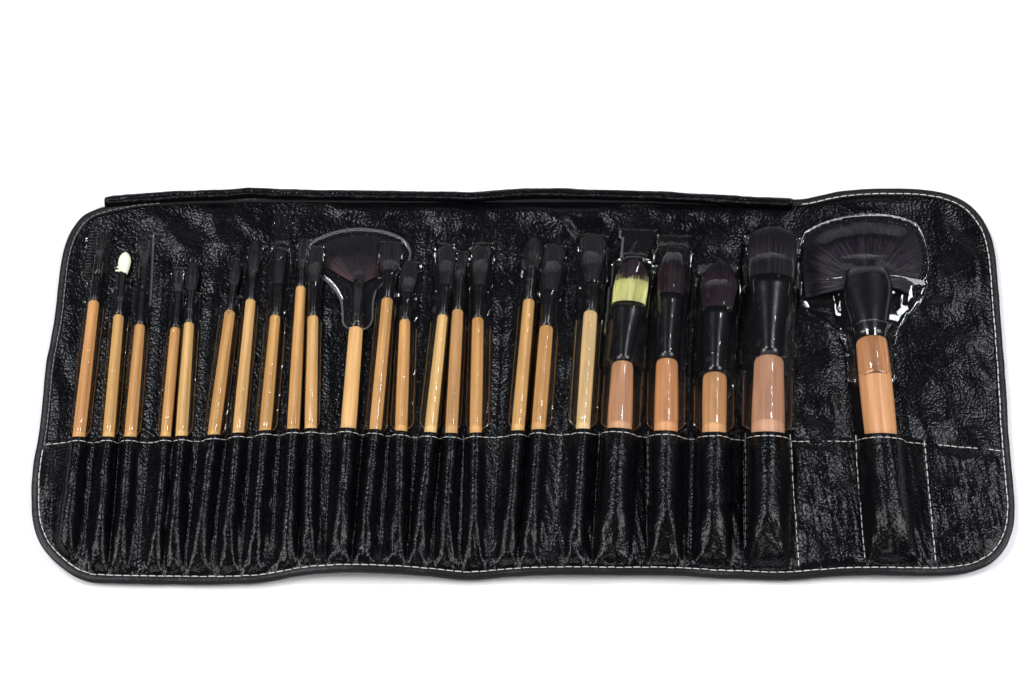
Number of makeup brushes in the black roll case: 24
